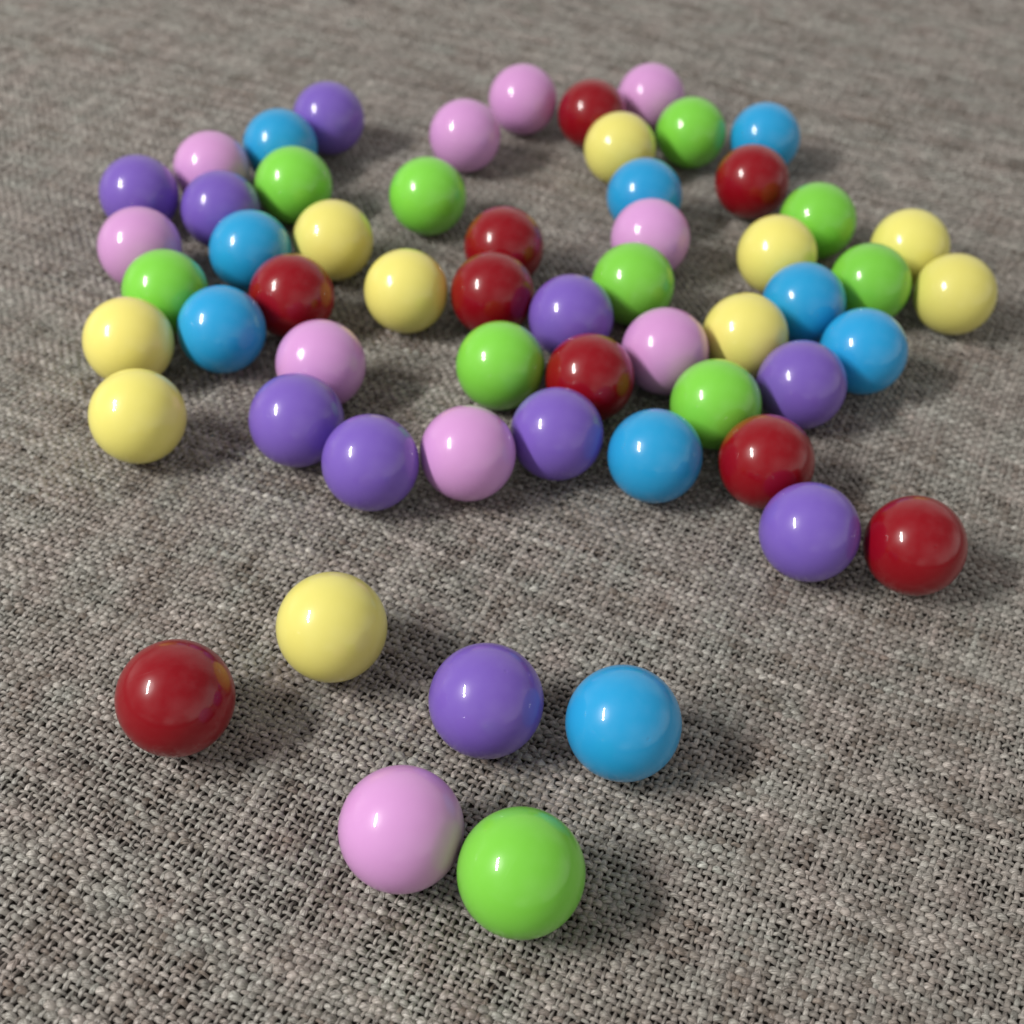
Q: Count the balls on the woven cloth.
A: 58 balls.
